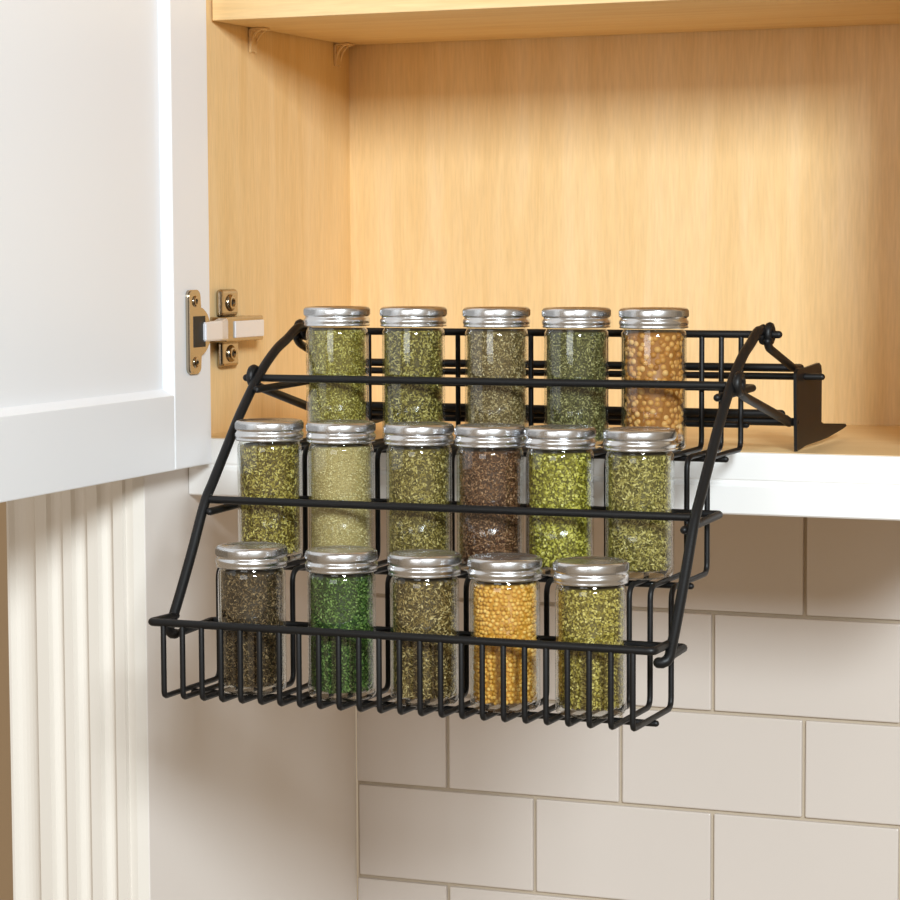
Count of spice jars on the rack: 16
